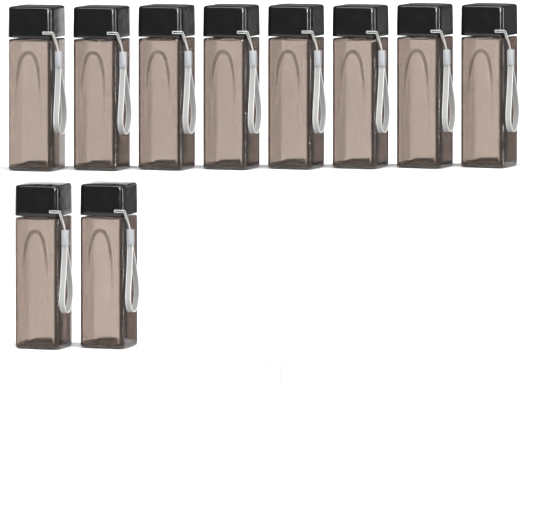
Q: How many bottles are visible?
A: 10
